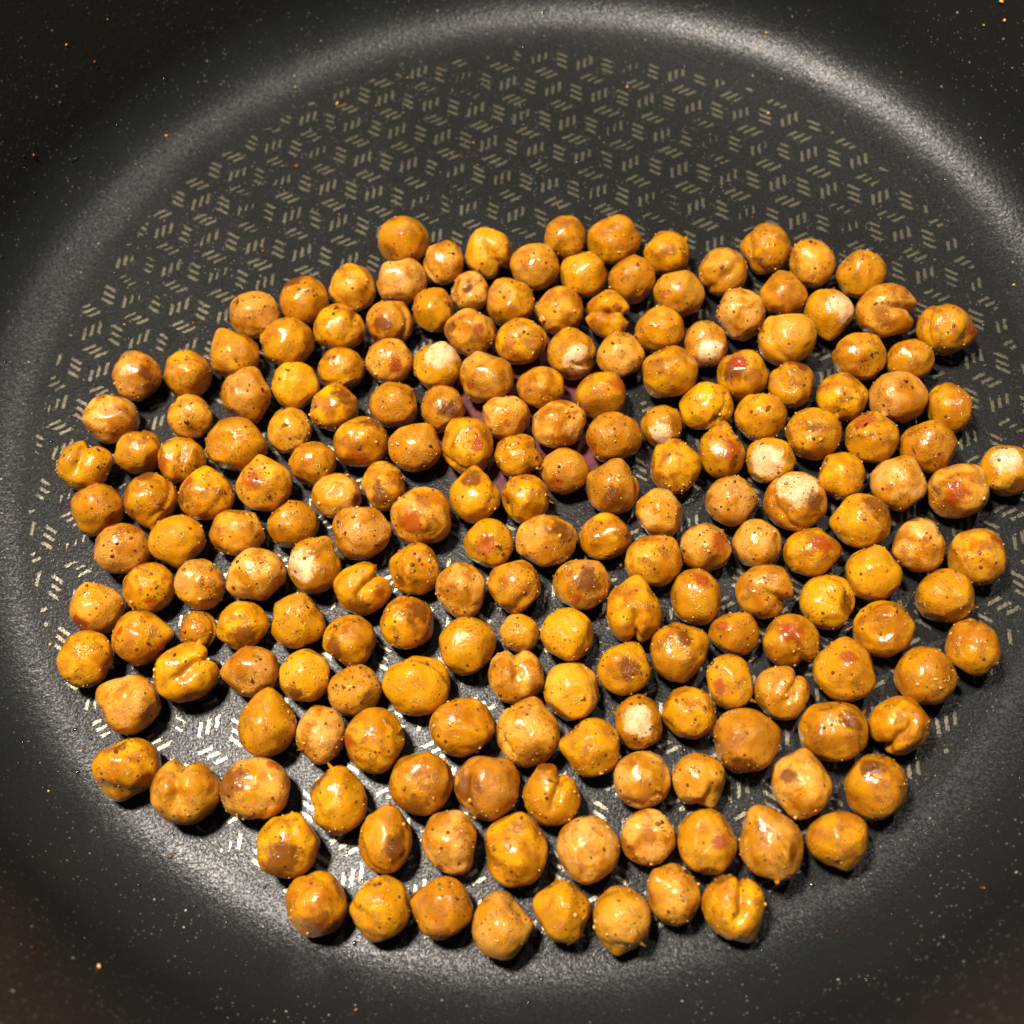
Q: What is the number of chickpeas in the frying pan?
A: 200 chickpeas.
